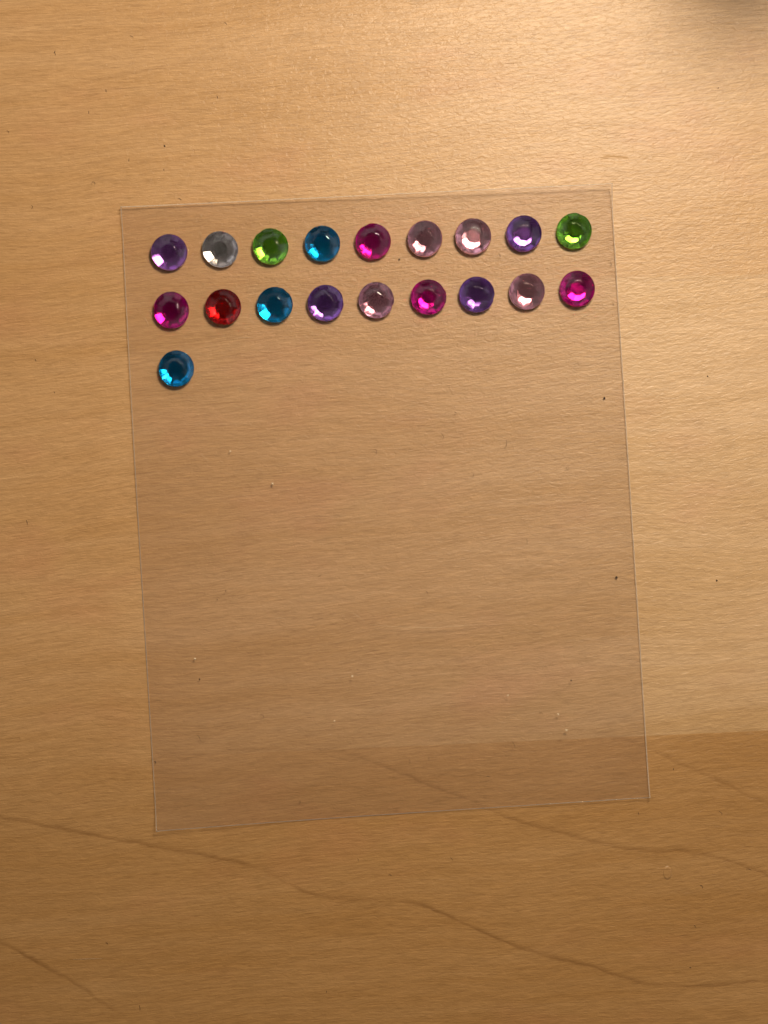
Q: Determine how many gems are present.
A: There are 19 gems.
